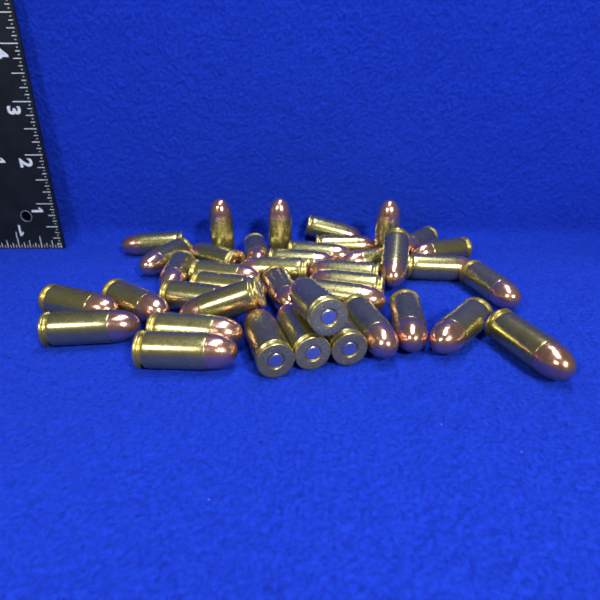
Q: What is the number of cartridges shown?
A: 40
